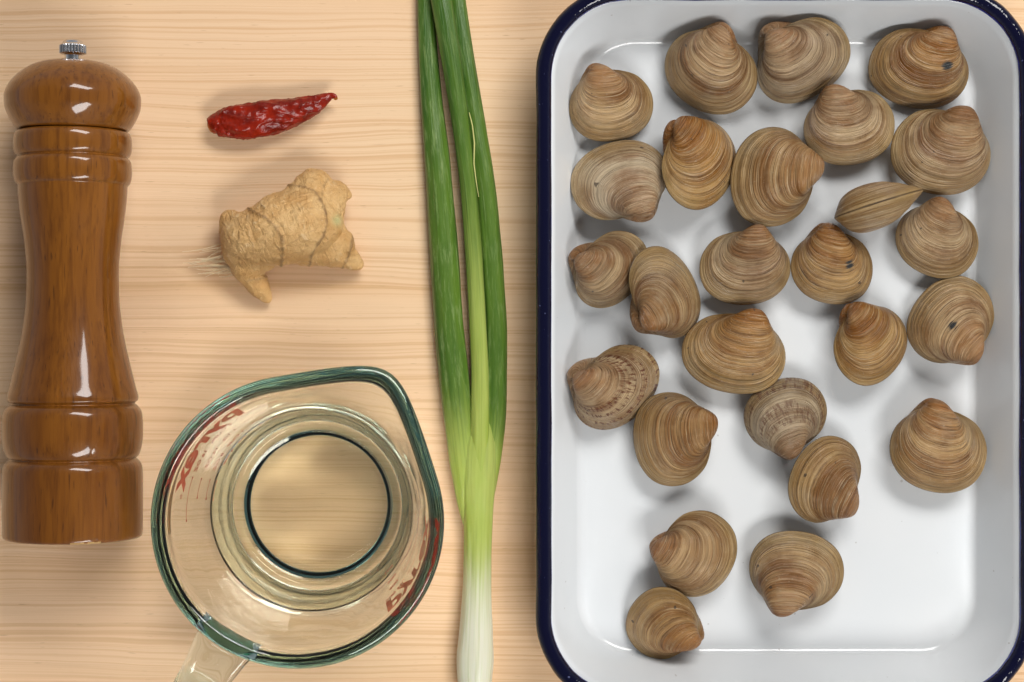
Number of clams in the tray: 26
